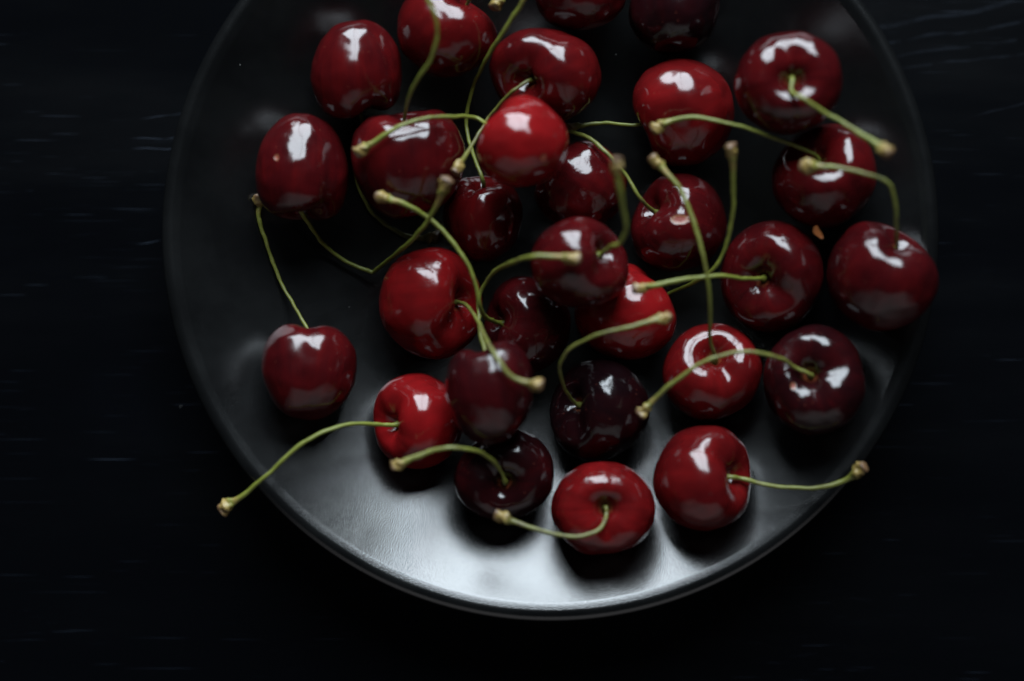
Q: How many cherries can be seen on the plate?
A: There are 29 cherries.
